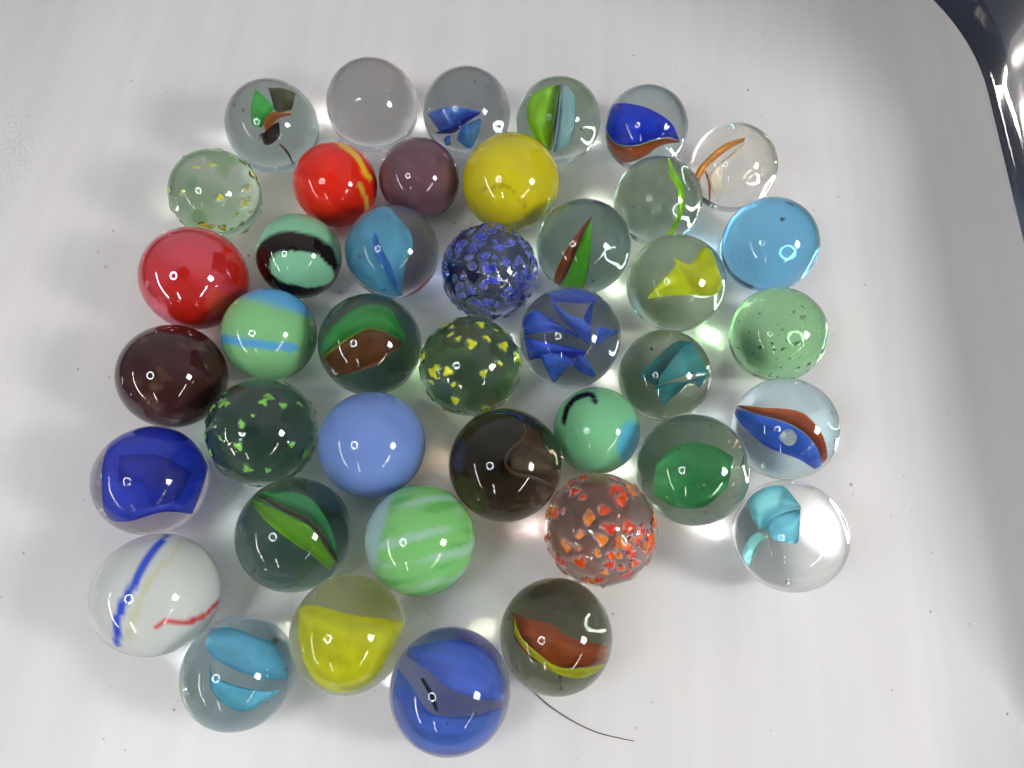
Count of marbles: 41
